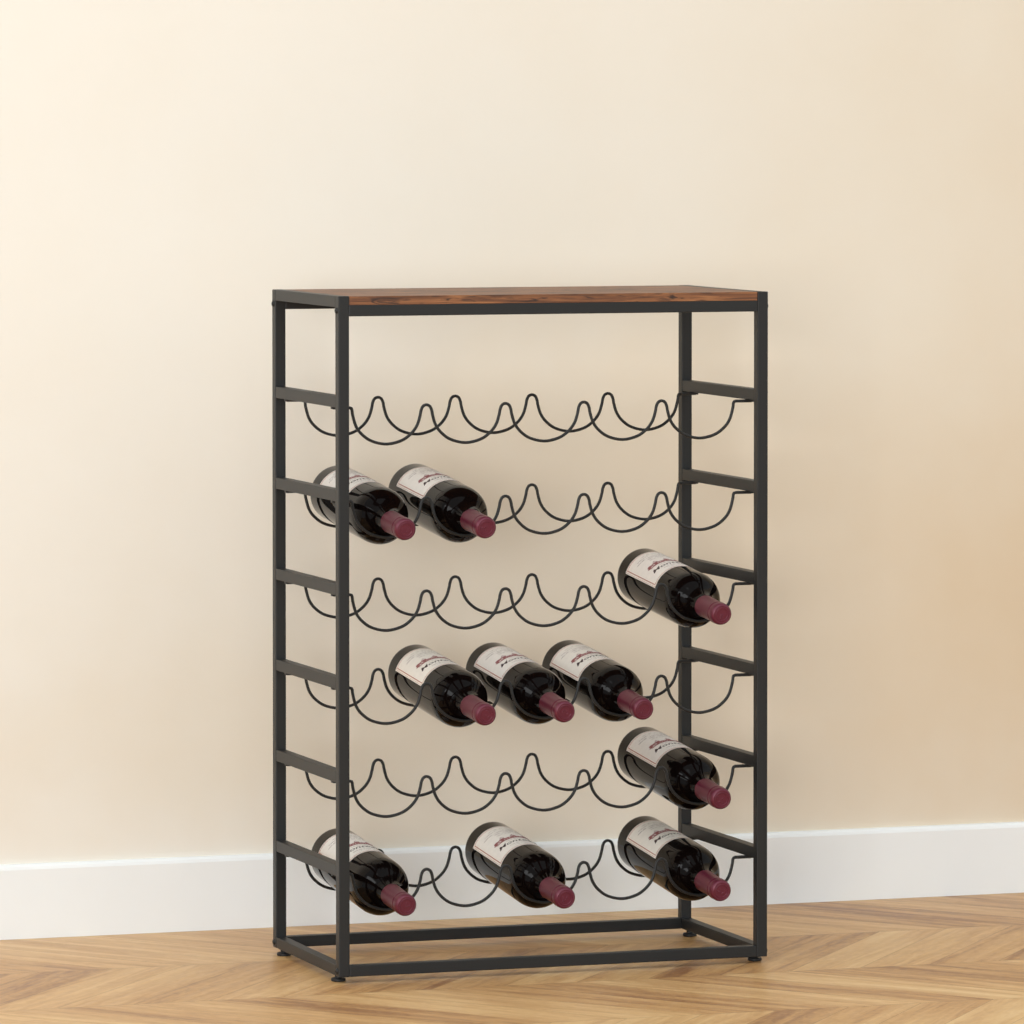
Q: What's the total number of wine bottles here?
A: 10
